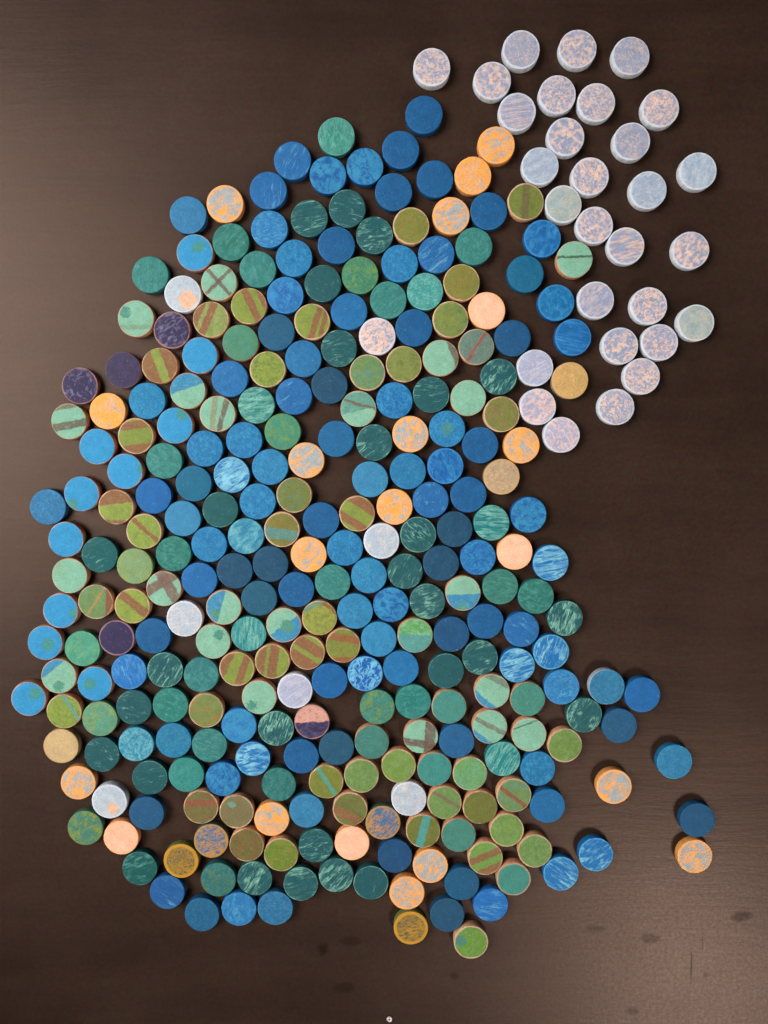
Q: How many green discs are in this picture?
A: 133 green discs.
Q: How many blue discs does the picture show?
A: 114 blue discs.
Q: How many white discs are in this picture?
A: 36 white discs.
